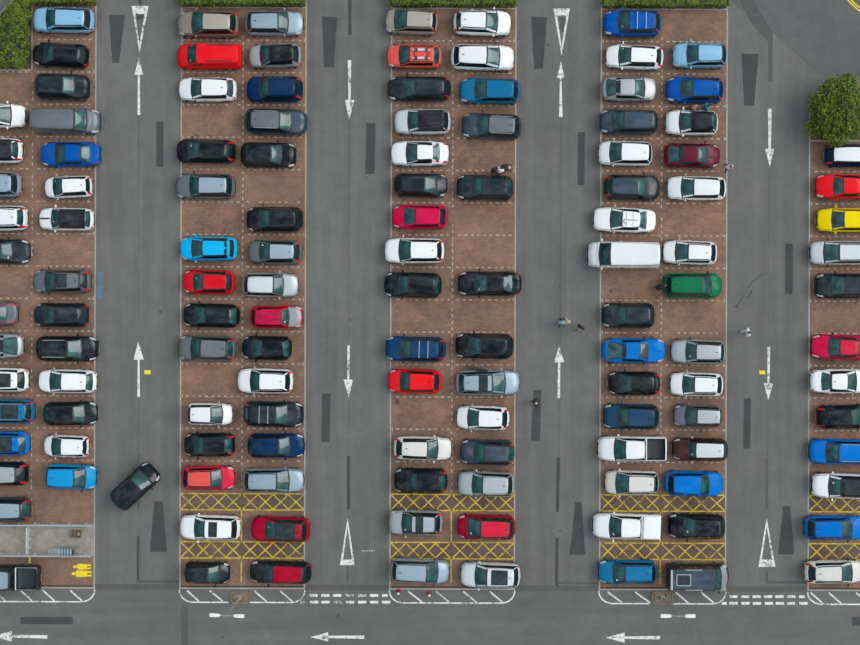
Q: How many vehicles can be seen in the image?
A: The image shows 128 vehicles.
